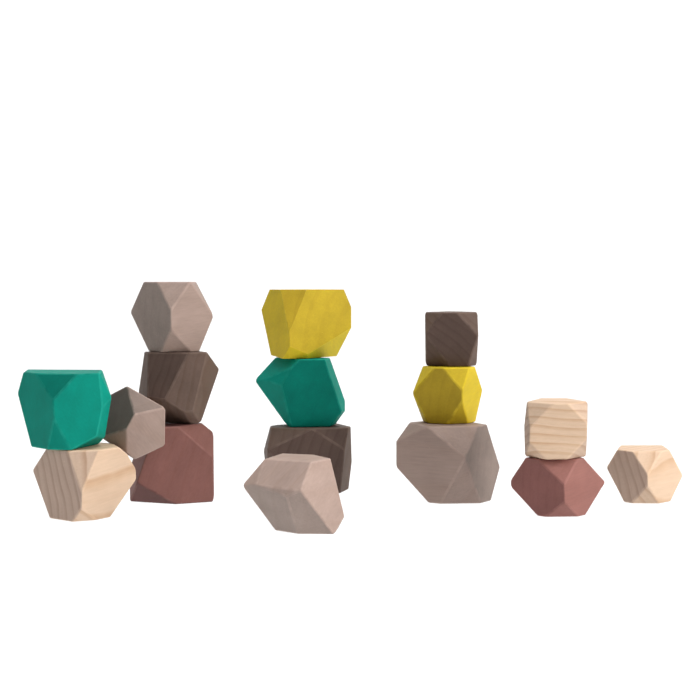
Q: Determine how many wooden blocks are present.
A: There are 16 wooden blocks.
